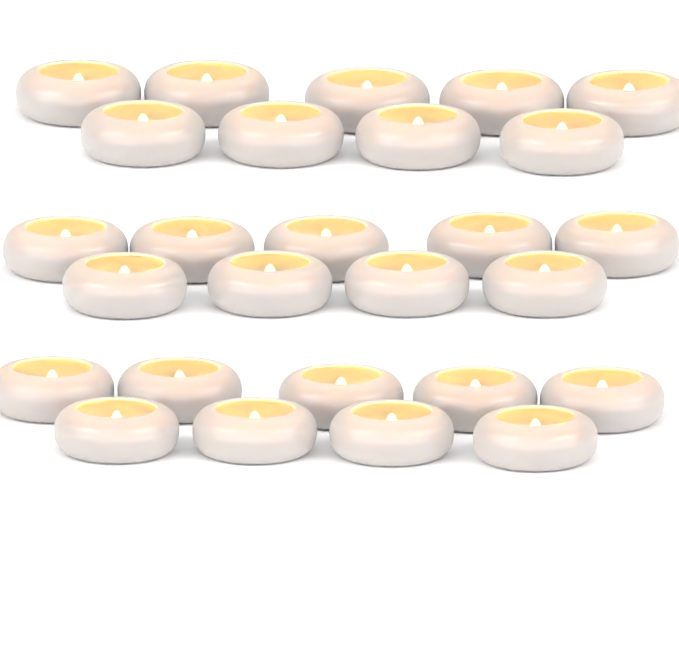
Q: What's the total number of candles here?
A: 27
